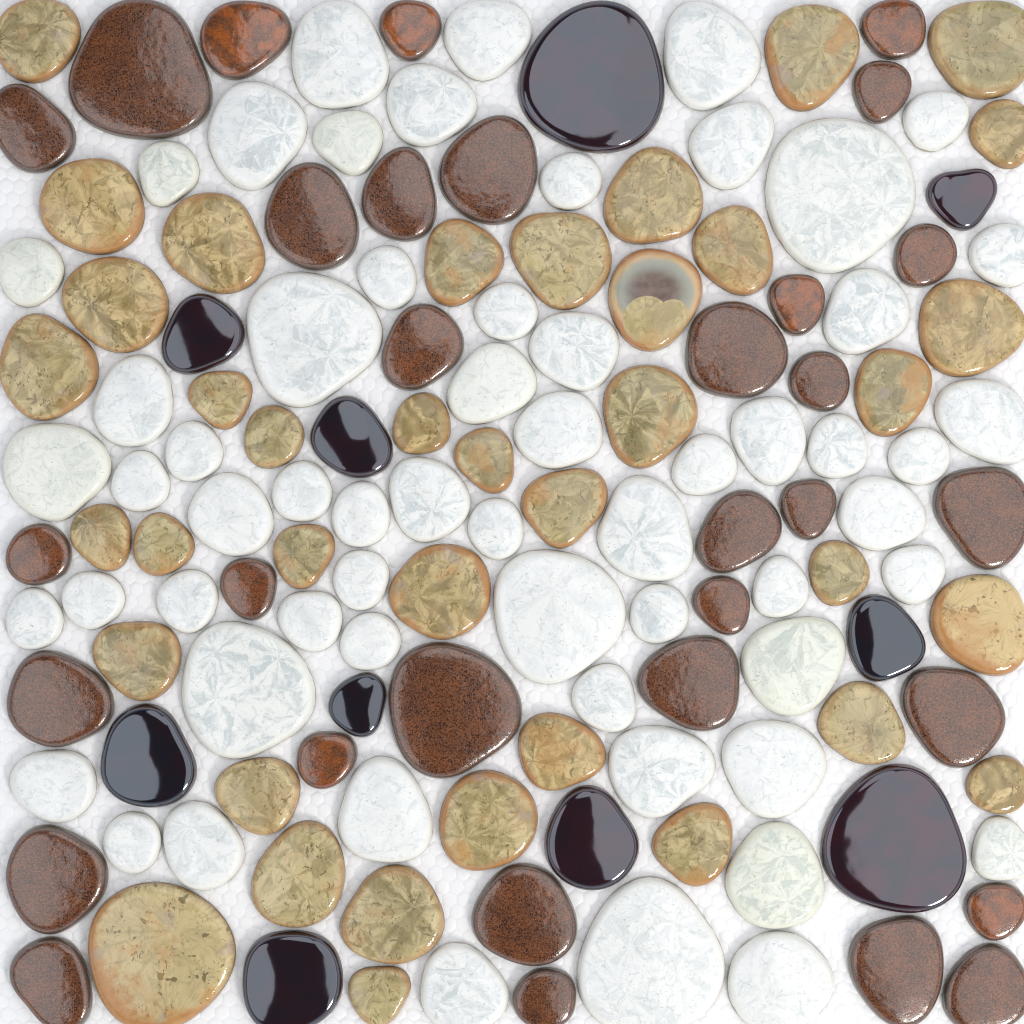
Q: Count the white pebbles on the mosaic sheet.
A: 60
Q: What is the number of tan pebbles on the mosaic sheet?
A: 38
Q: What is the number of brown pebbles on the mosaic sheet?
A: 32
